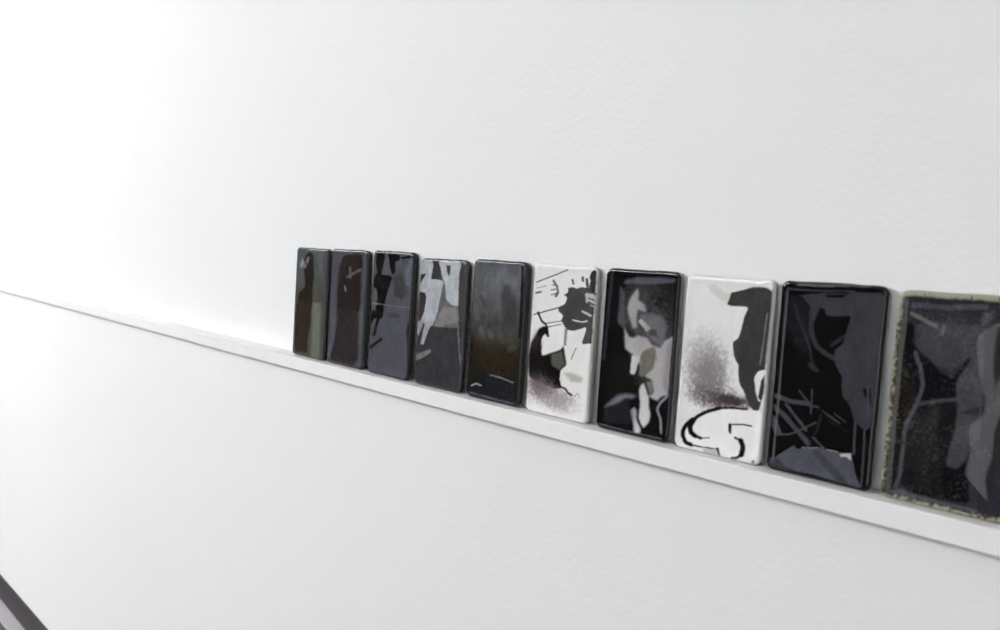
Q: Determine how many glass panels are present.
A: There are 10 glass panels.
